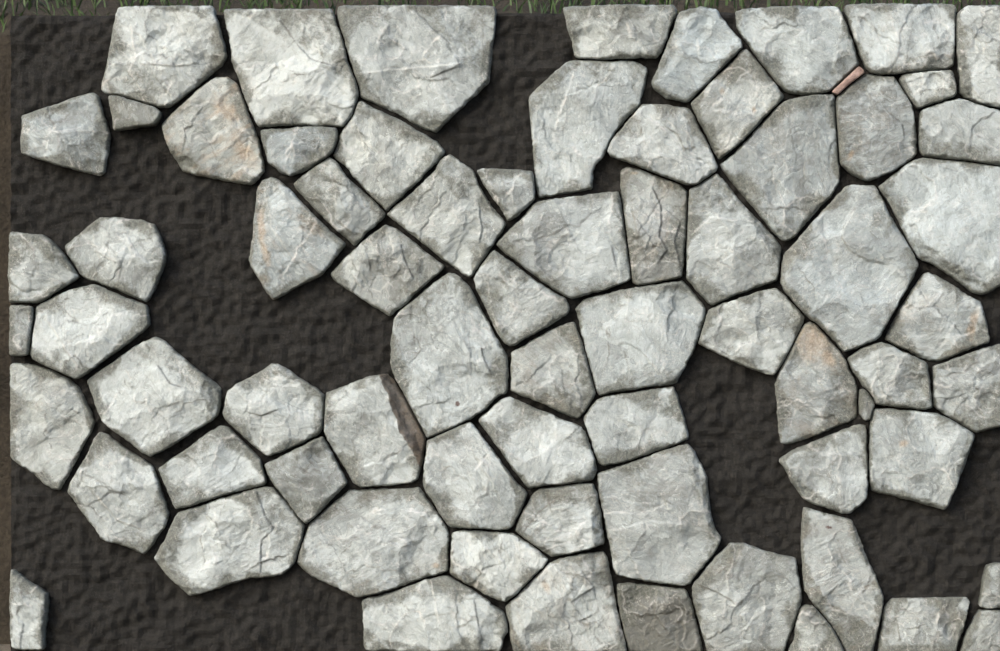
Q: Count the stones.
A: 72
